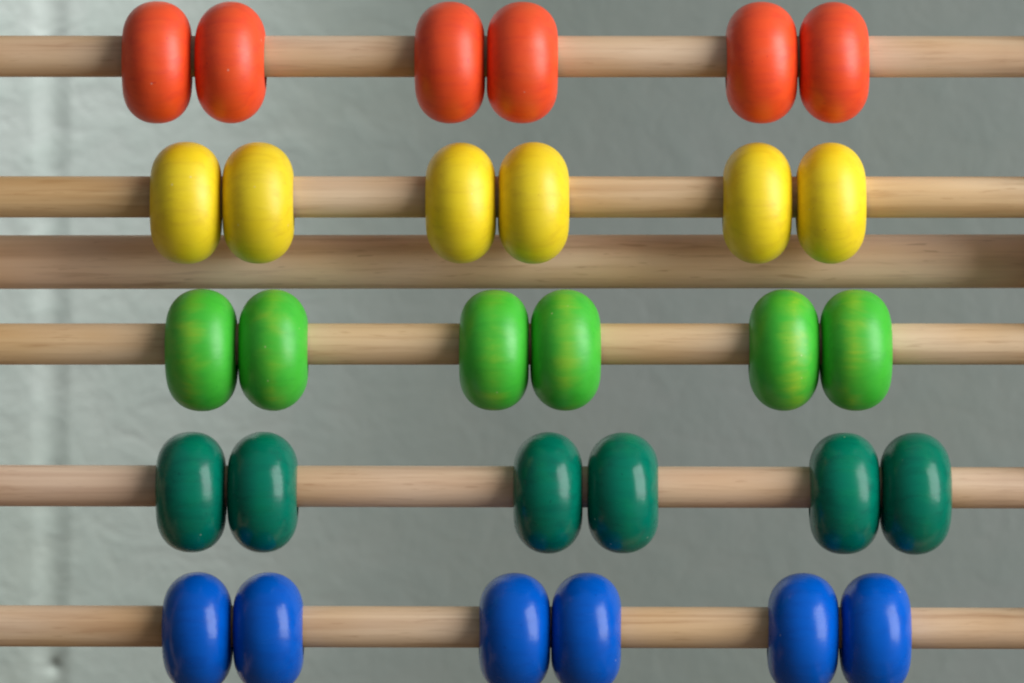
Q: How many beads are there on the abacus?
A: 30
